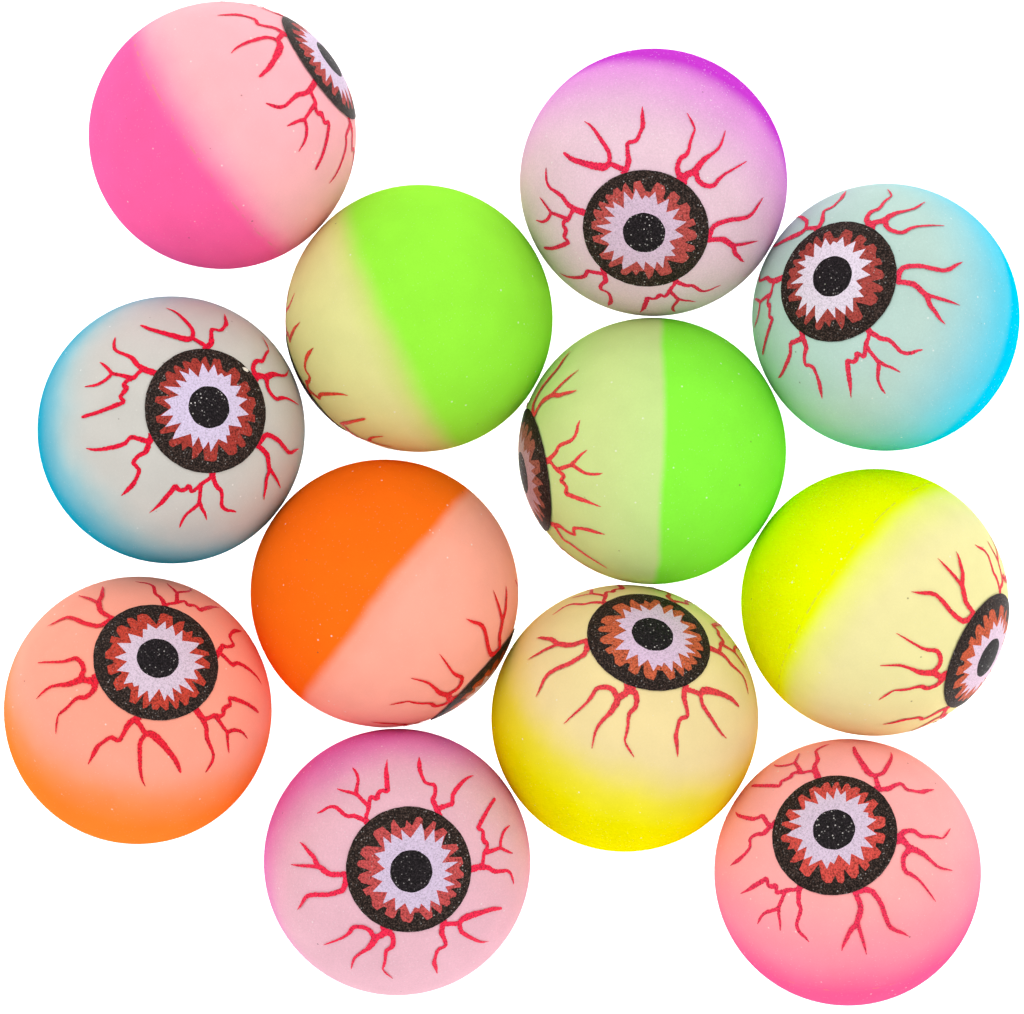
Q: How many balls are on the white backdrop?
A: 12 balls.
